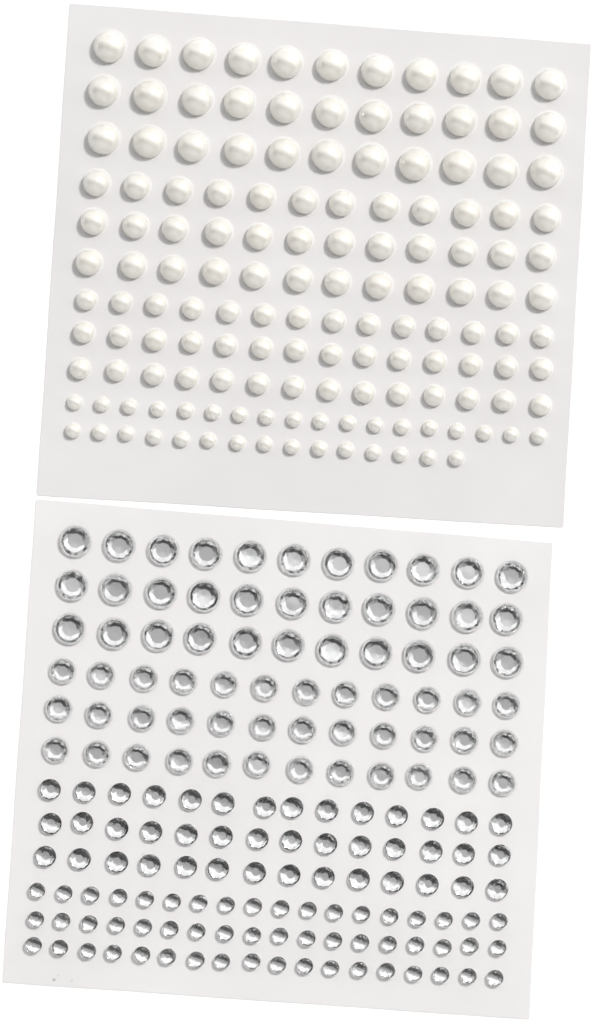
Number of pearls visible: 144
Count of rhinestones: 165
